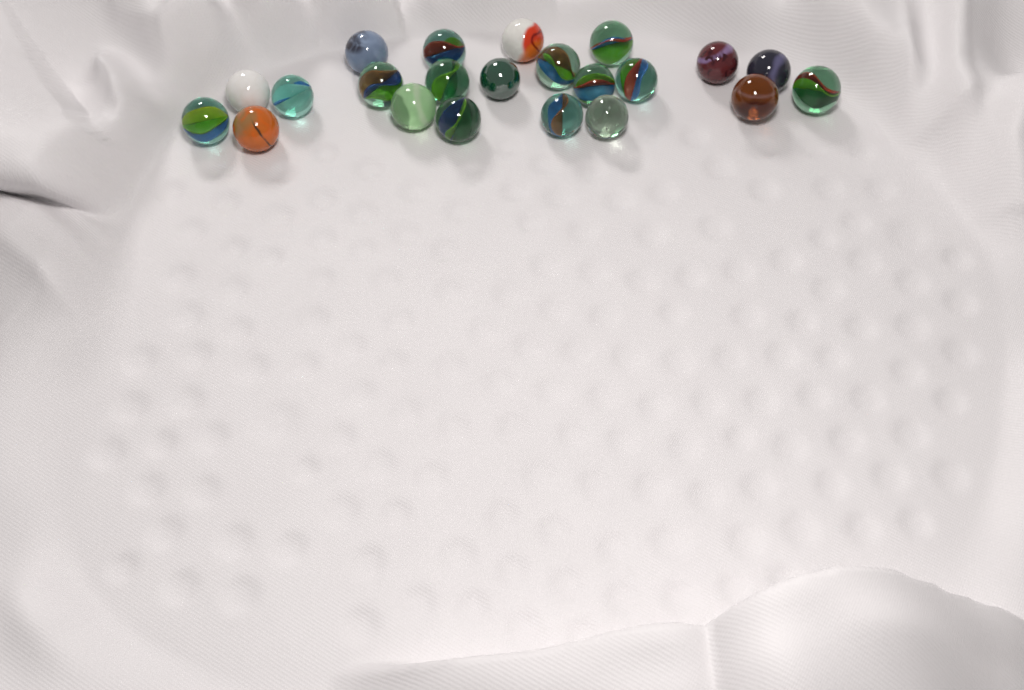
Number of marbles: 22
